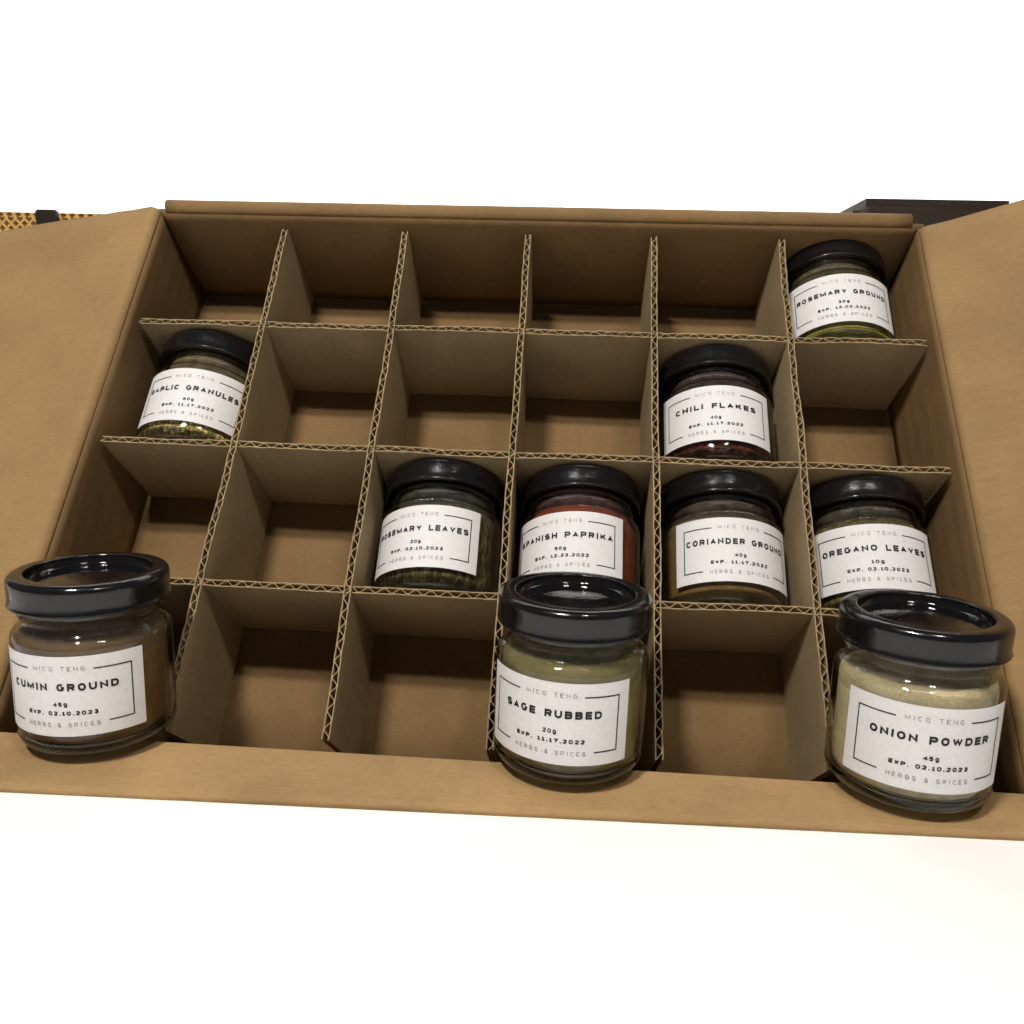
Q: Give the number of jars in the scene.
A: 10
